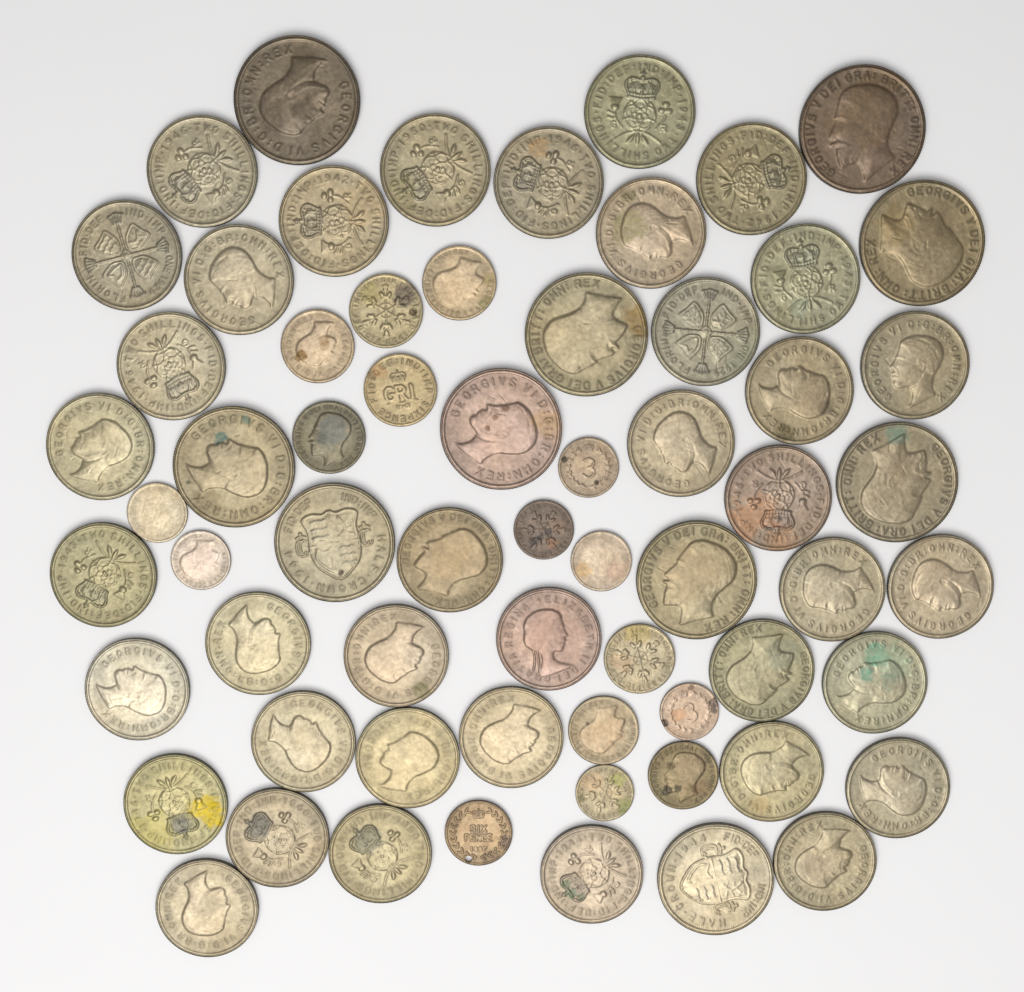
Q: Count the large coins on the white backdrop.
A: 48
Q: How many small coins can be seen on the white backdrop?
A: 16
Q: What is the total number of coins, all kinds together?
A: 64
